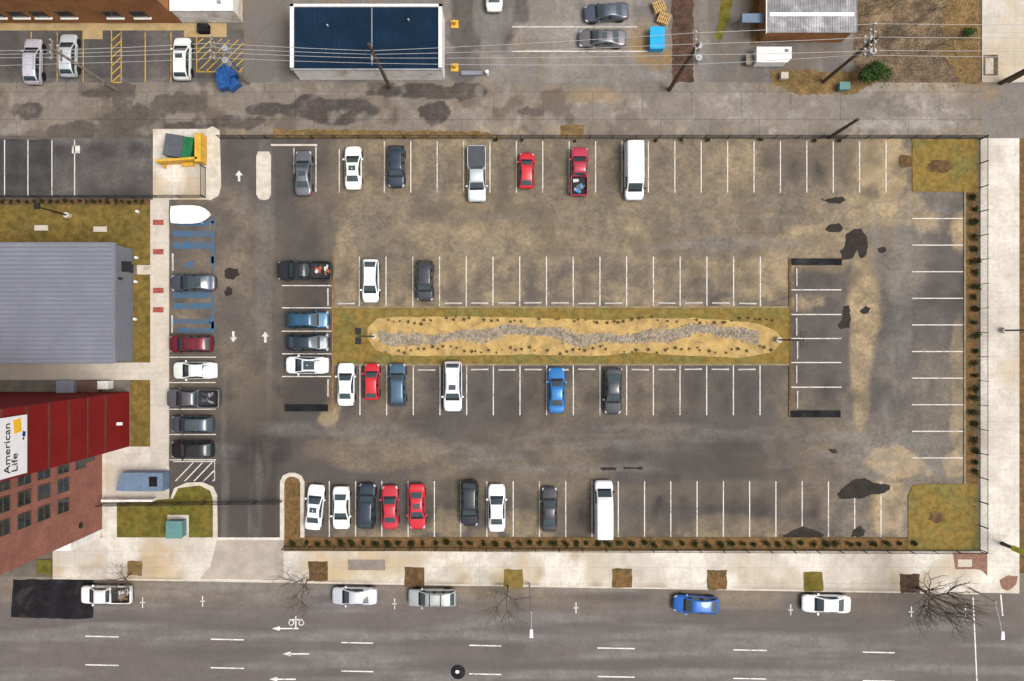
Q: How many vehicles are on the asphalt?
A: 45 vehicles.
